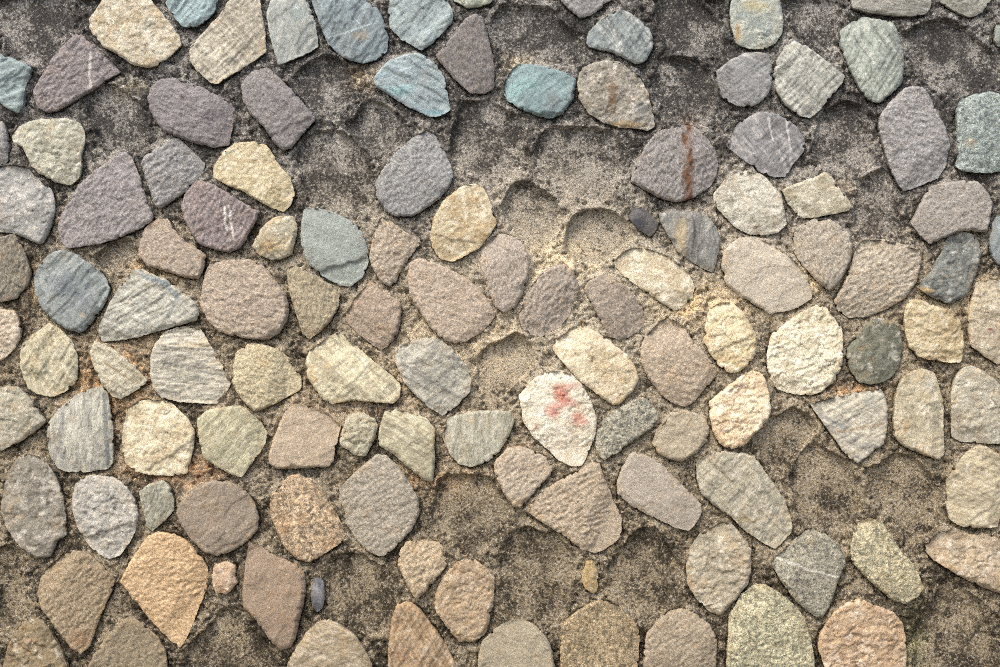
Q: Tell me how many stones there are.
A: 123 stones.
